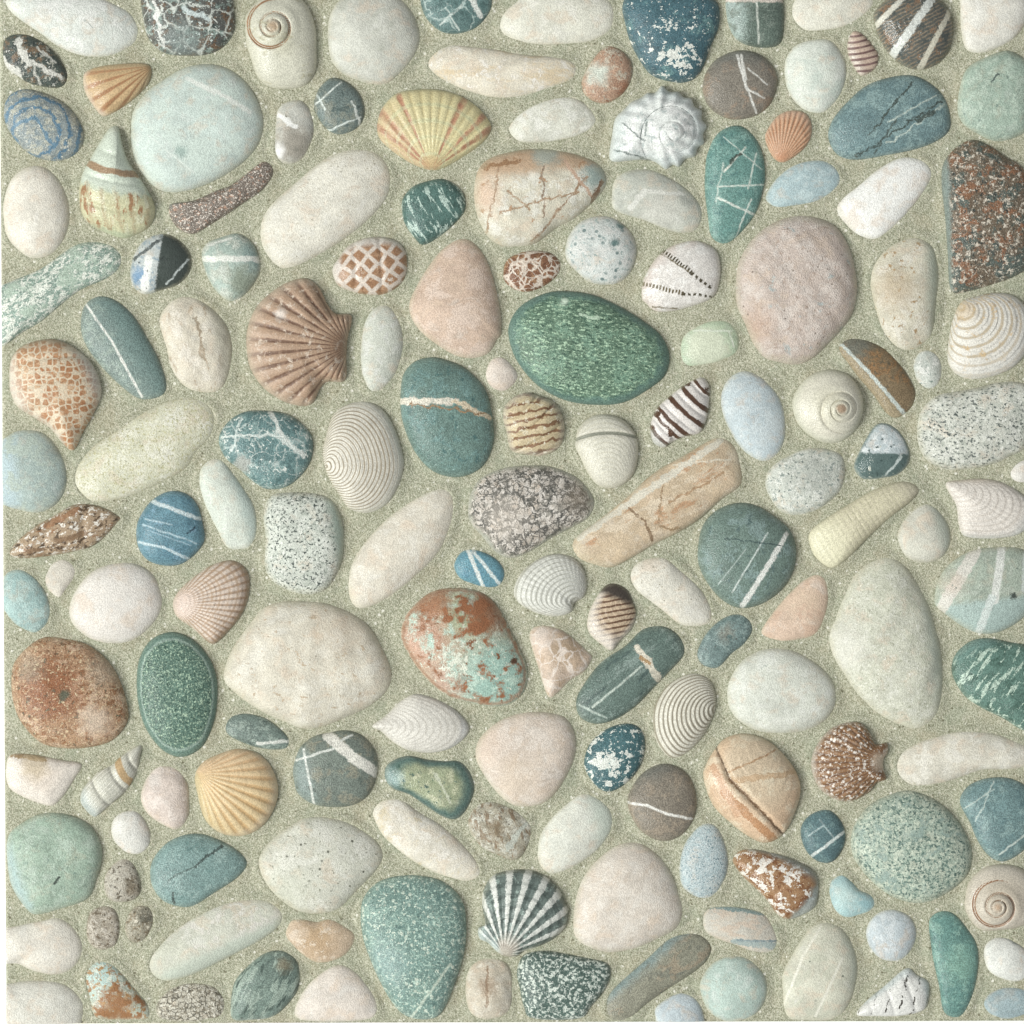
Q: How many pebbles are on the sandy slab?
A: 125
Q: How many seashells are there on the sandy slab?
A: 35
